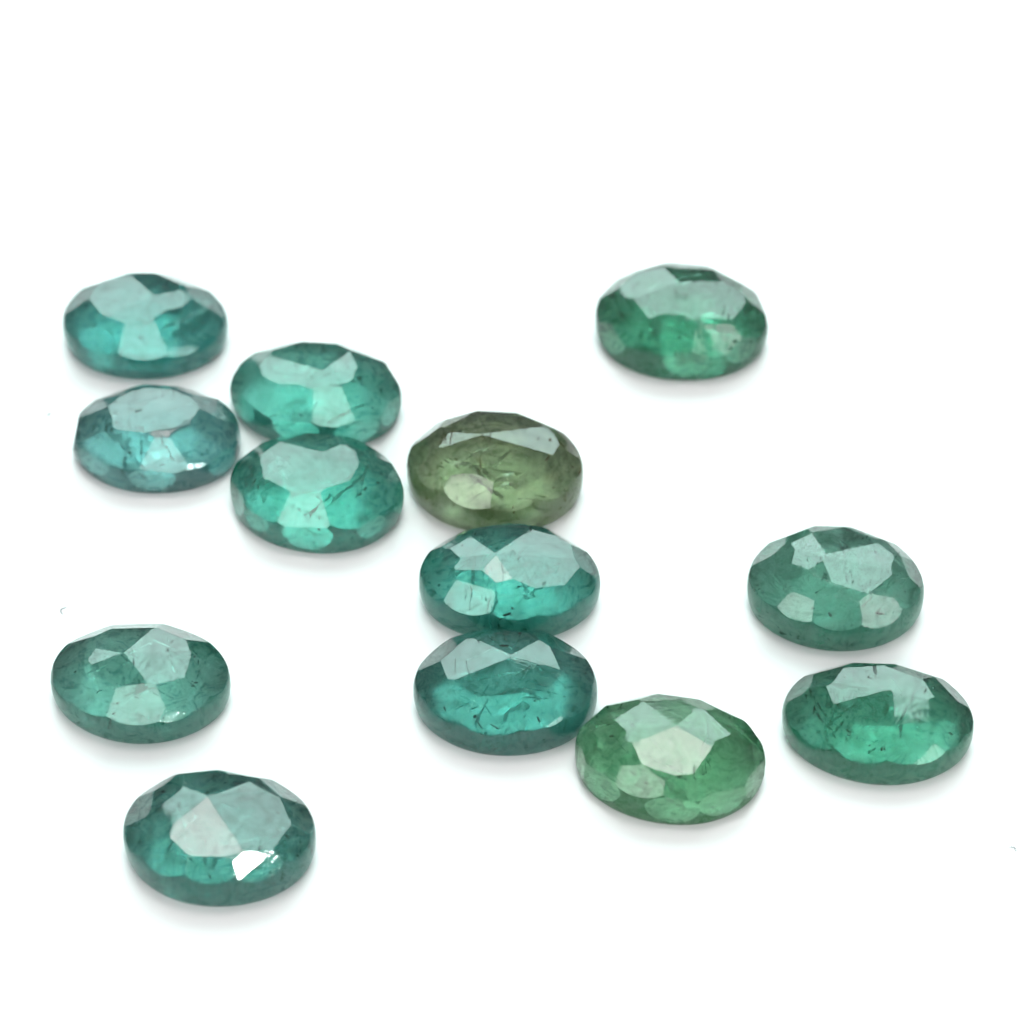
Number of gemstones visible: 13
